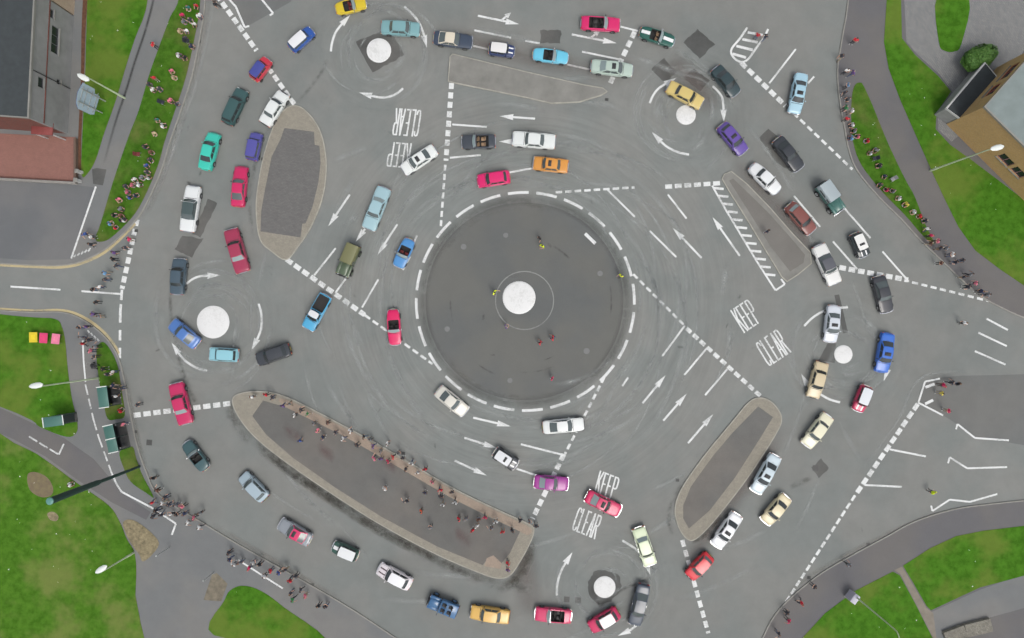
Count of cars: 68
